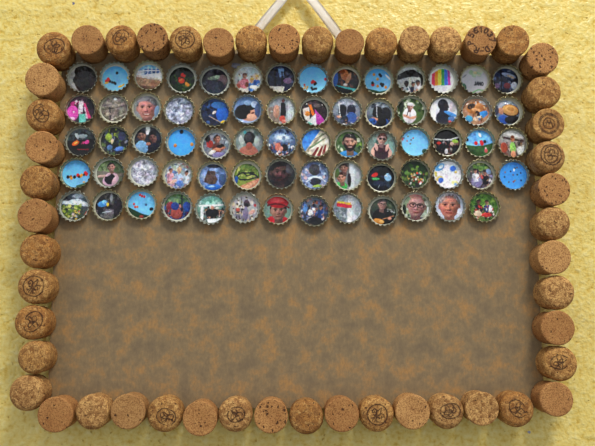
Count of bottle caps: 69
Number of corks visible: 50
